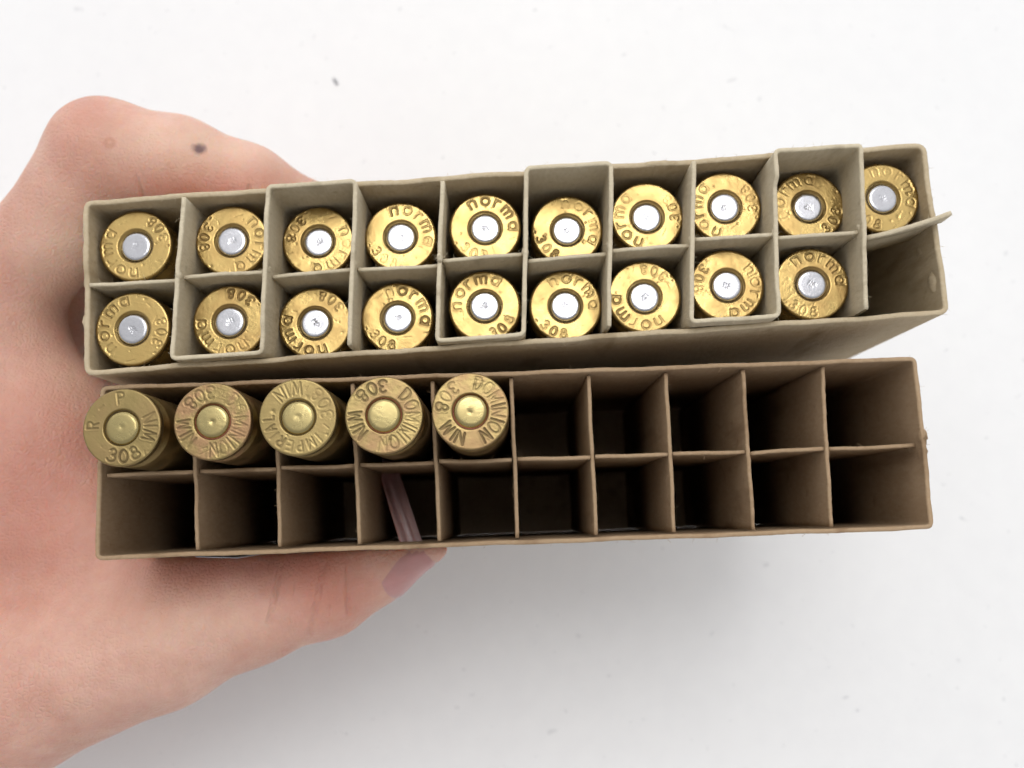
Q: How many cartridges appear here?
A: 24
